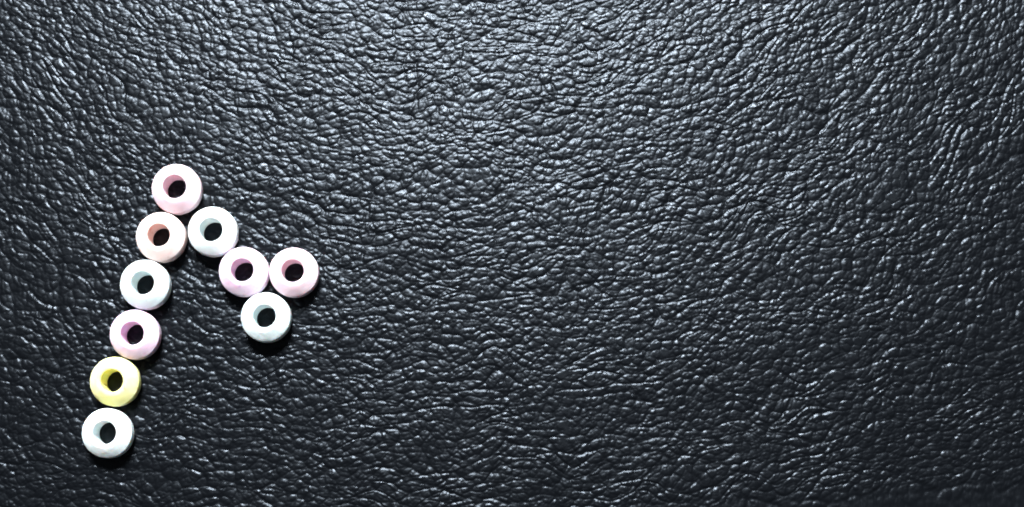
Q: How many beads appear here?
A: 10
